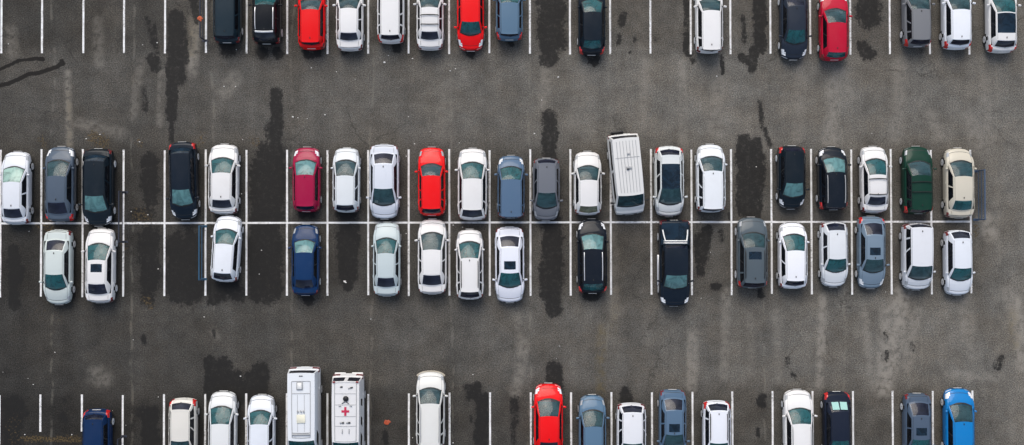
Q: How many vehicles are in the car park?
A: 68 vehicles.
